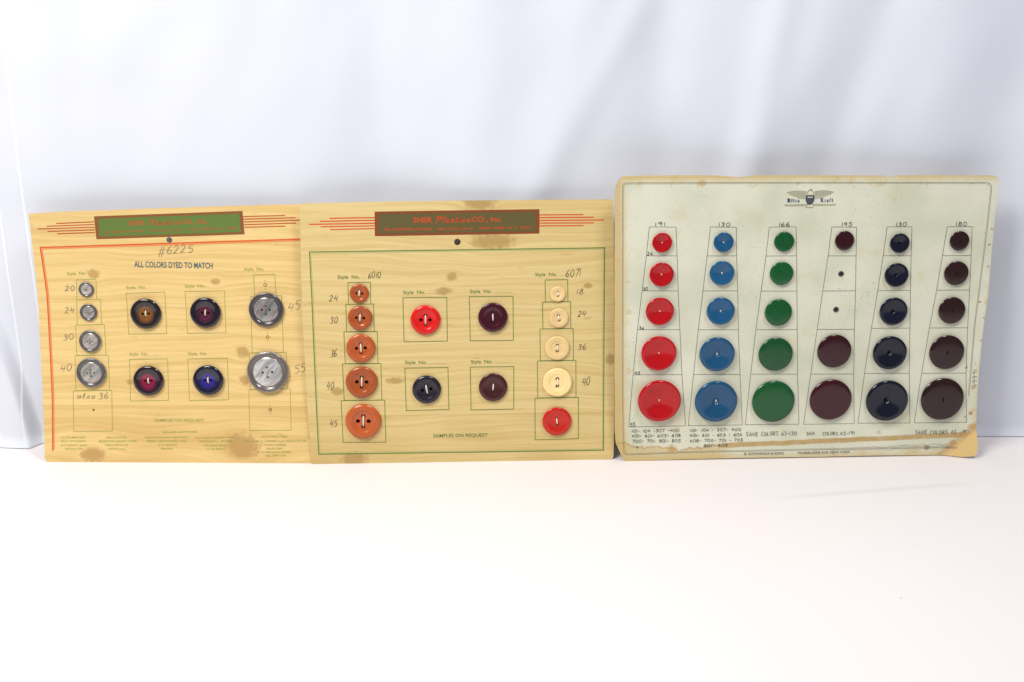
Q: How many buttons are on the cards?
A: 52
